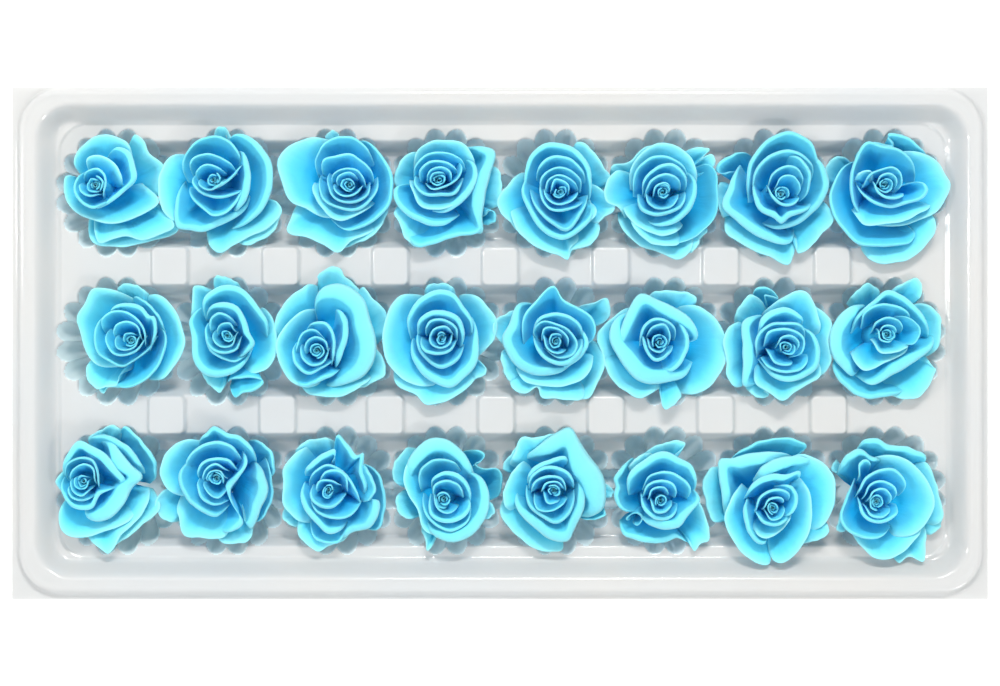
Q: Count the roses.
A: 24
